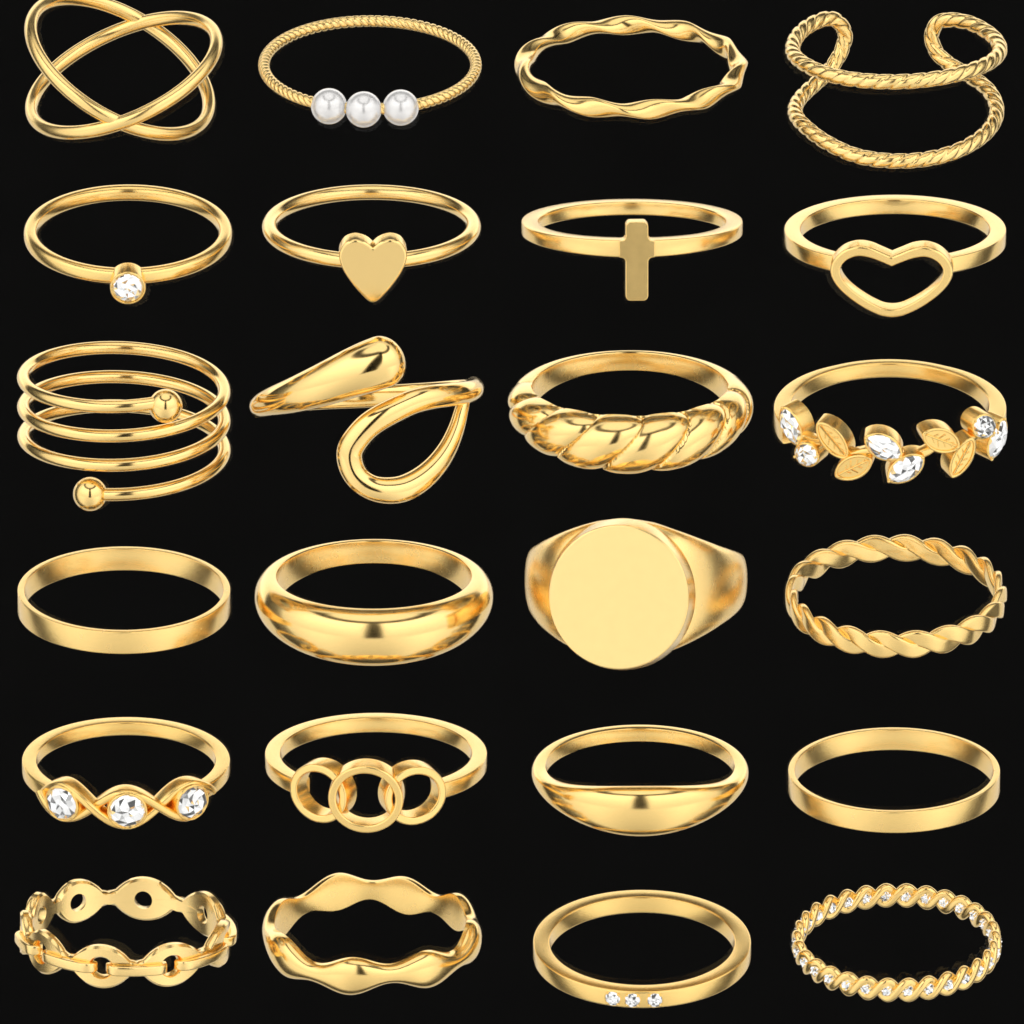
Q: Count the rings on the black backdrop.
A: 24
